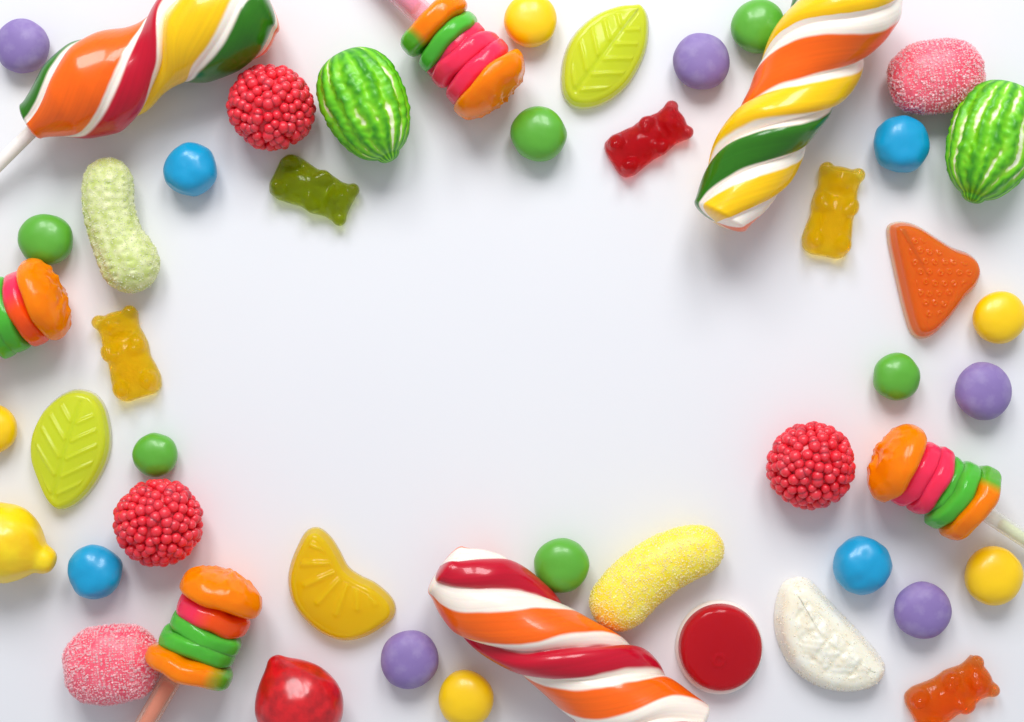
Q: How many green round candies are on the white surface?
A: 6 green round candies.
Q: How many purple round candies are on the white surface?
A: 5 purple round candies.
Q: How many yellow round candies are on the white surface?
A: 5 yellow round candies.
